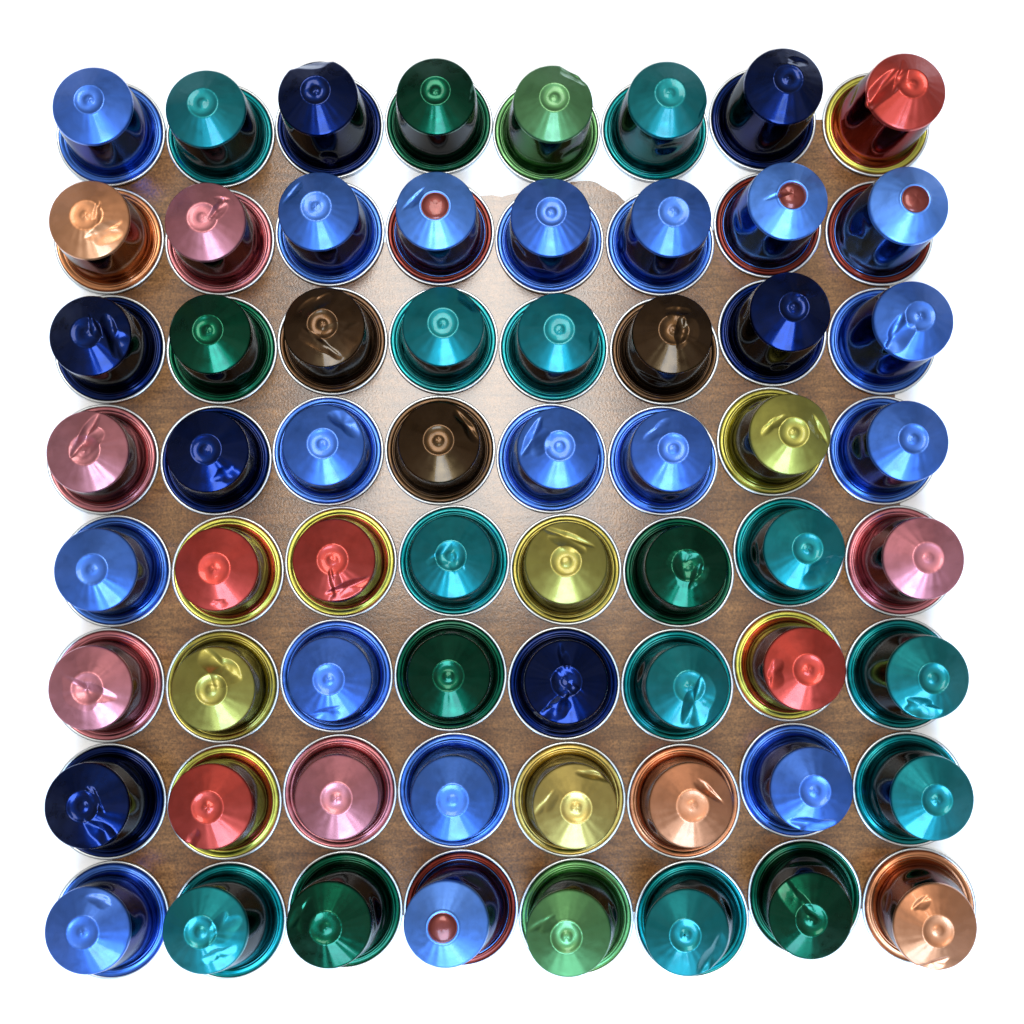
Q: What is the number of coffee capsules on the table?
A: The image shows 64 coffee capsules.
